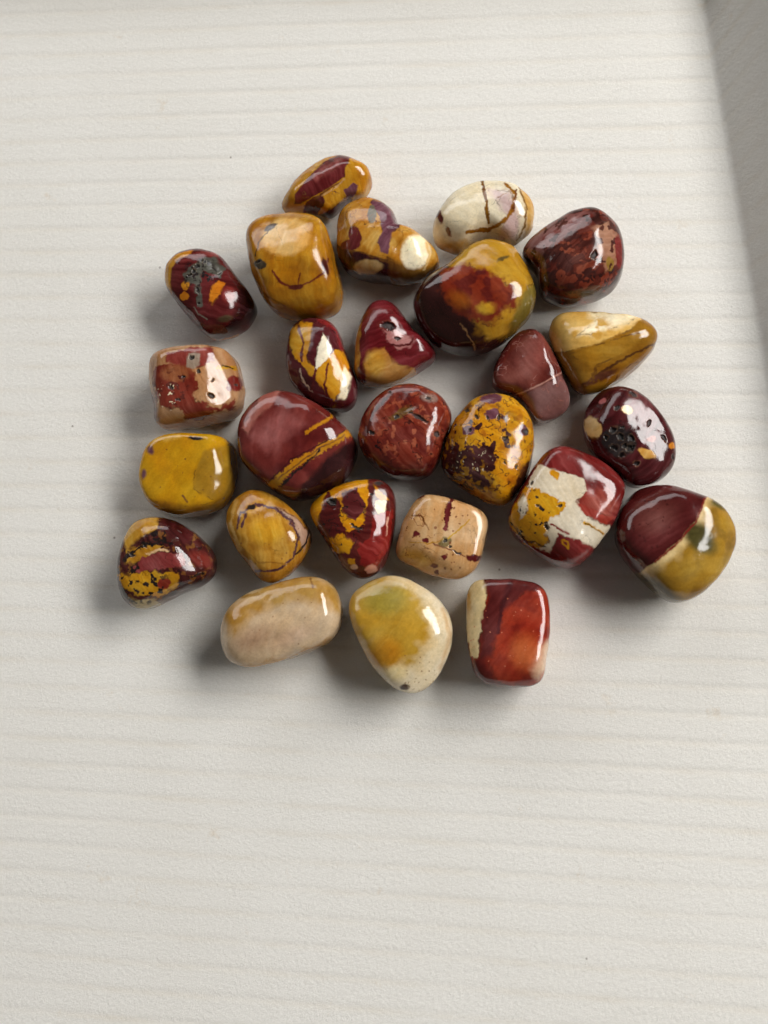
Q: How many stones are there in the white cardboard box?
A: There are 26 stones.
